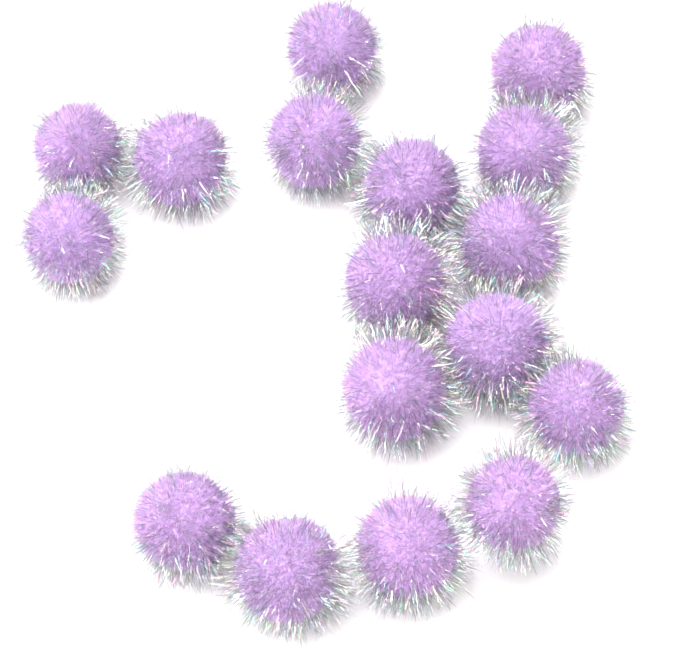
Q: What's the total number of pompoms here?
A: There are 17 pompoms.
